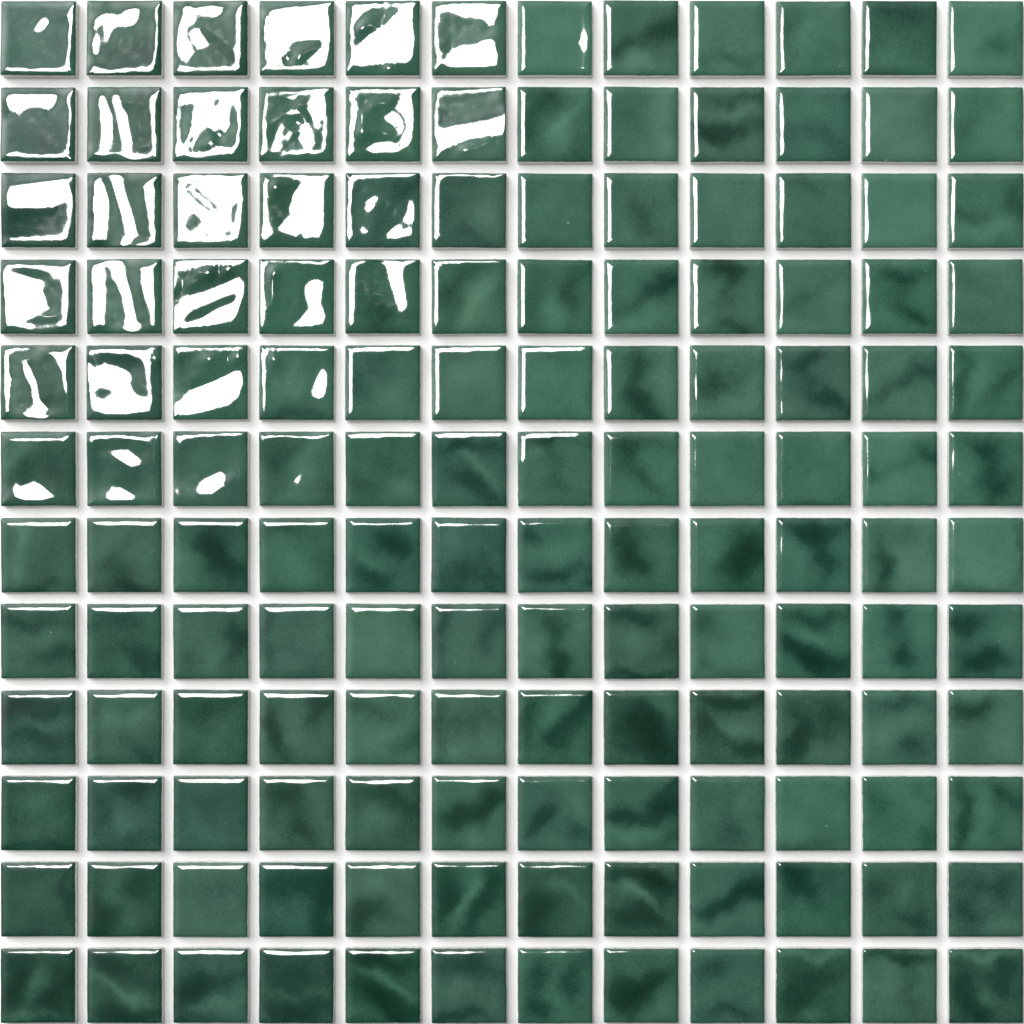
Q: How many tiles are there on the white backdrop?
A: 144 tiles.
